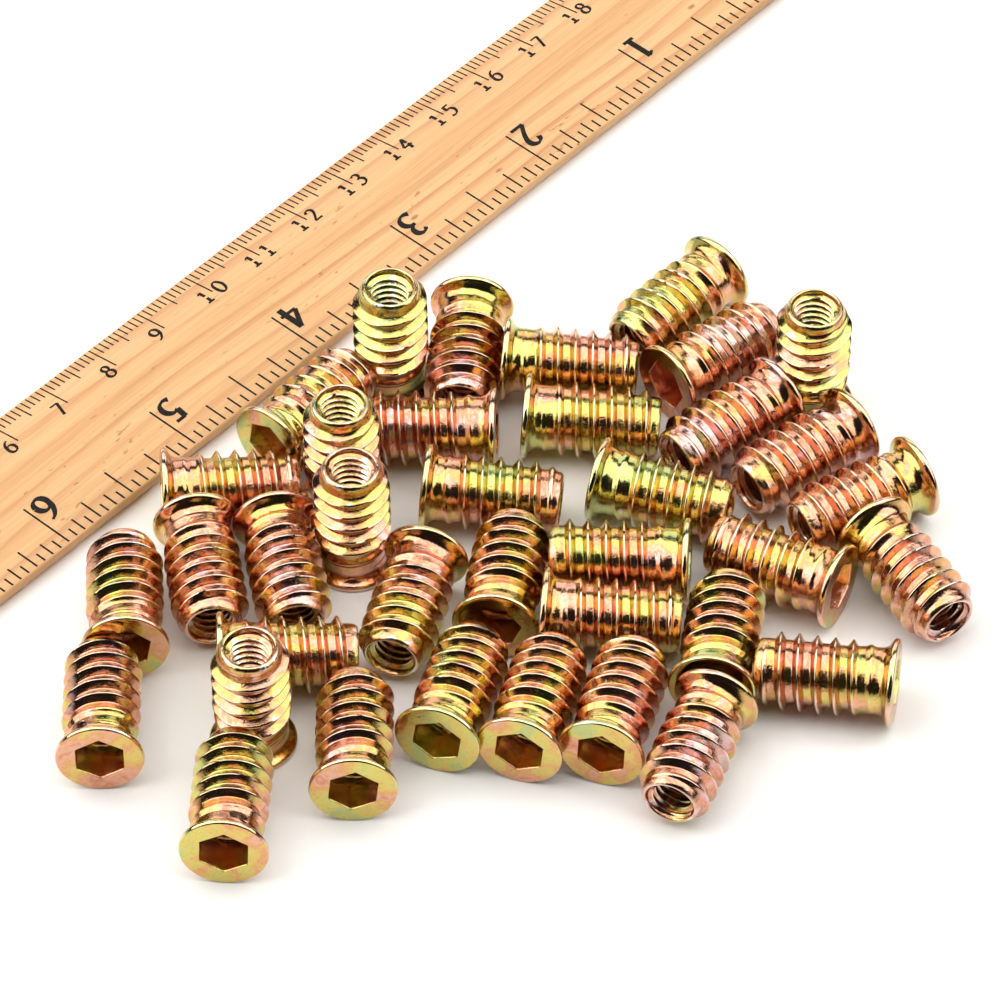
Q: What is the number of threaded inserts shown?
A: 37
